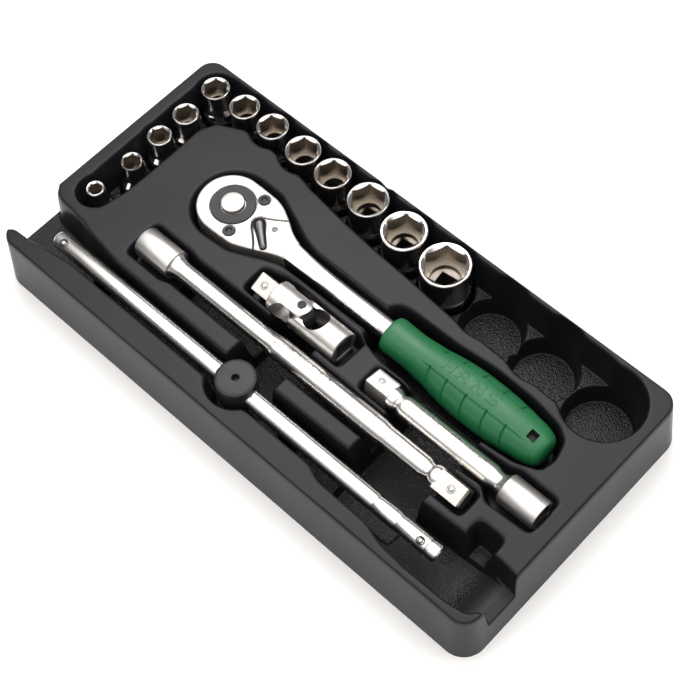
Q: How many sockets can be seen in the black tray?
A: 12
